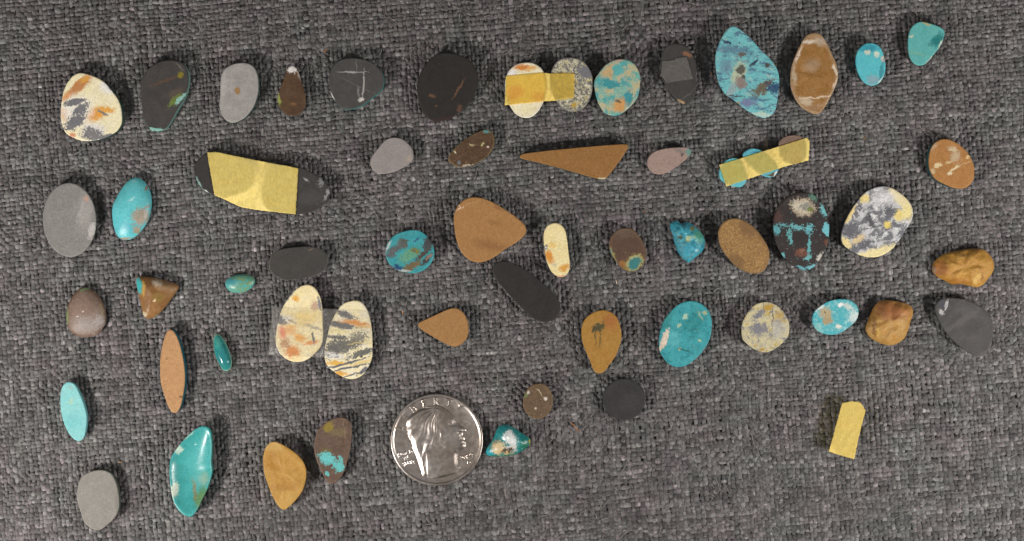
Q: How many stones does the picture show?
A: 59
